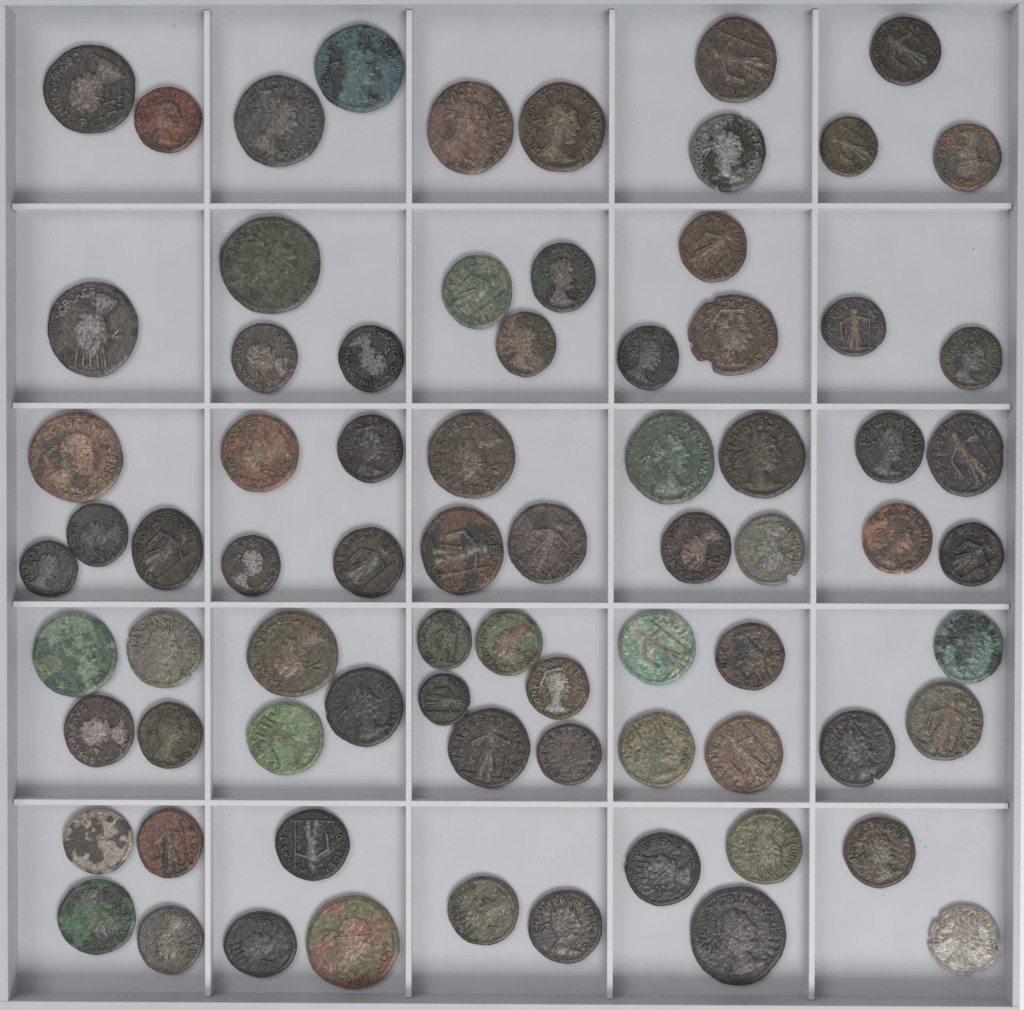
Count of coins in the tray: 76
